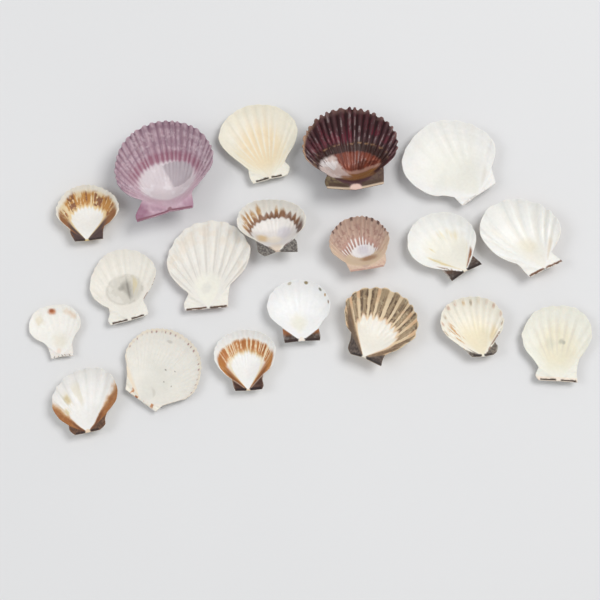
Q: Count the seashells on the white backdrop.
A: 19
